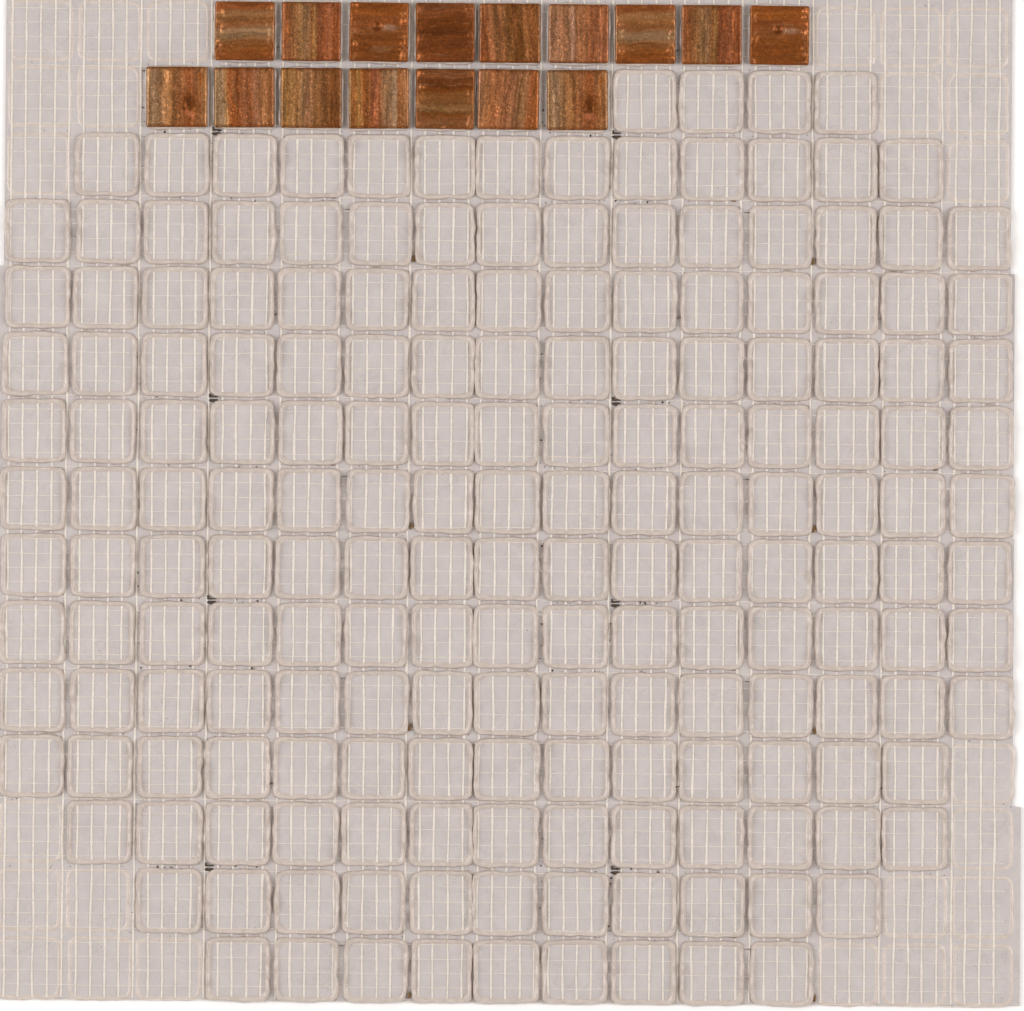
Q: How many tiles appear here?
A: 16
